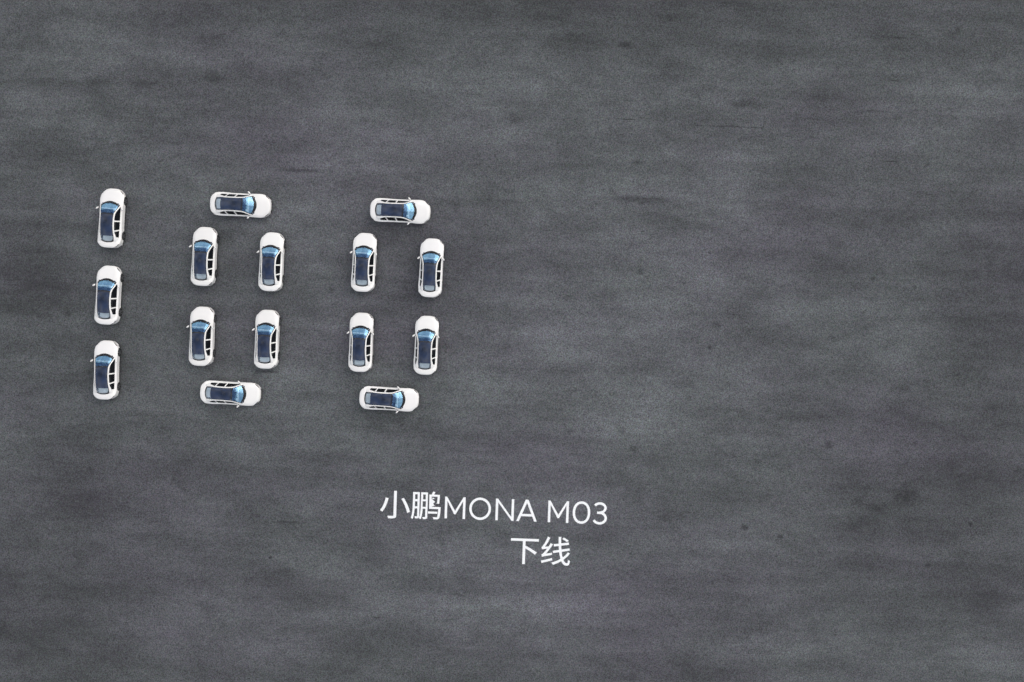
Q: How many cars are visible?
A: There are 15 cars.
